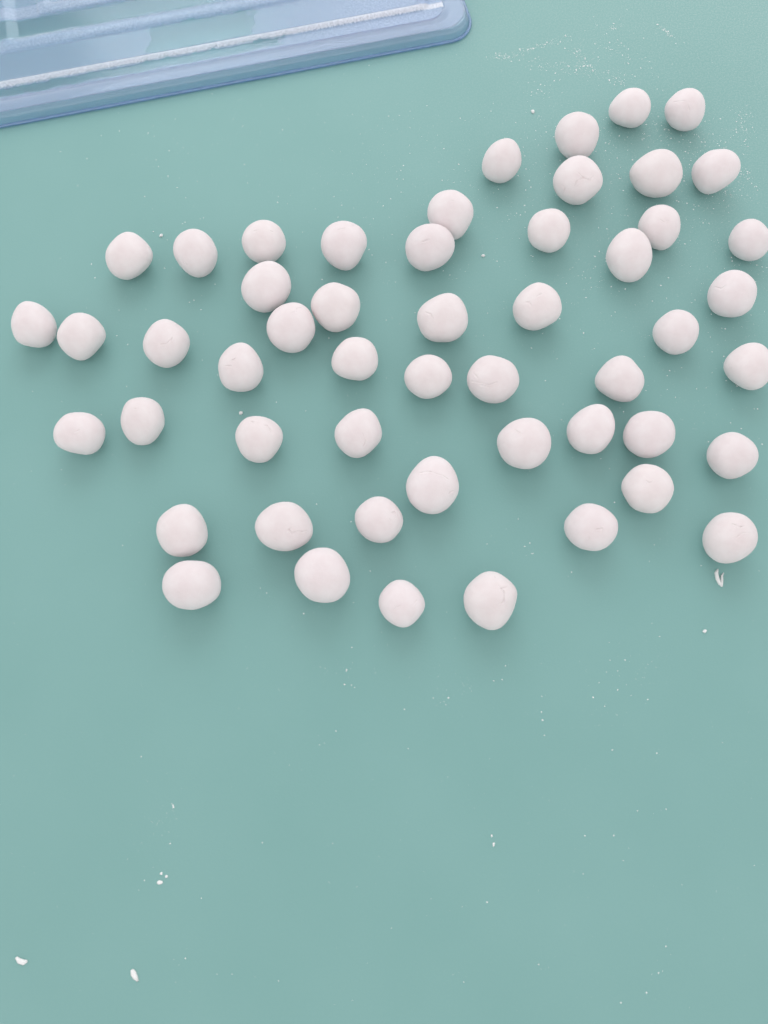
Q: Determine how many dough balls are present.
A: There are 52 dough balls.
